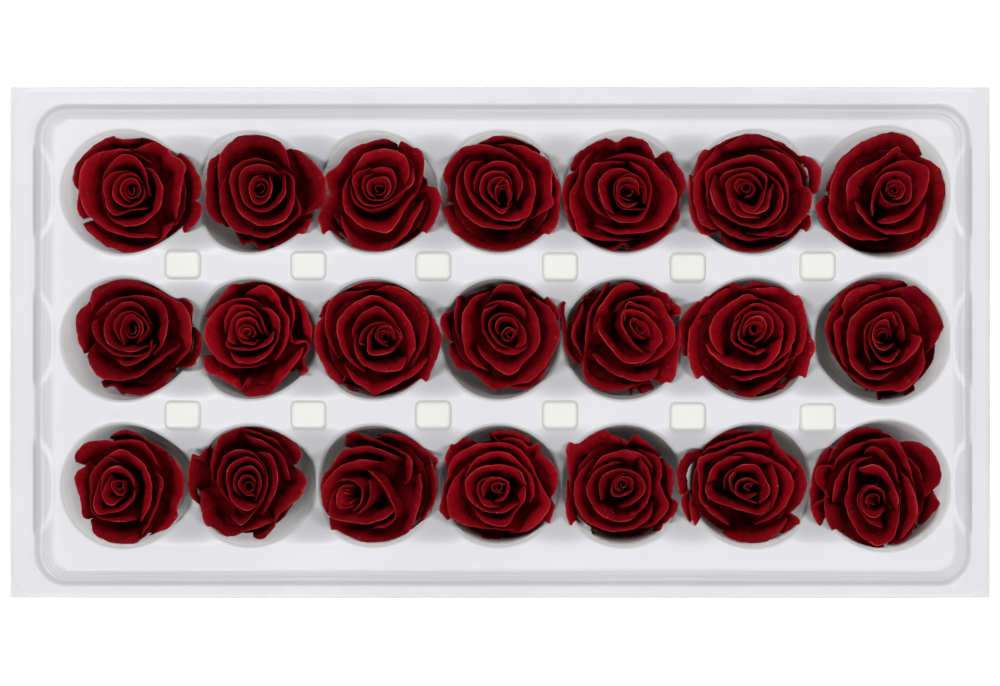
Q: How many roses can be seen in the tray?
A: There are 21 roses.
